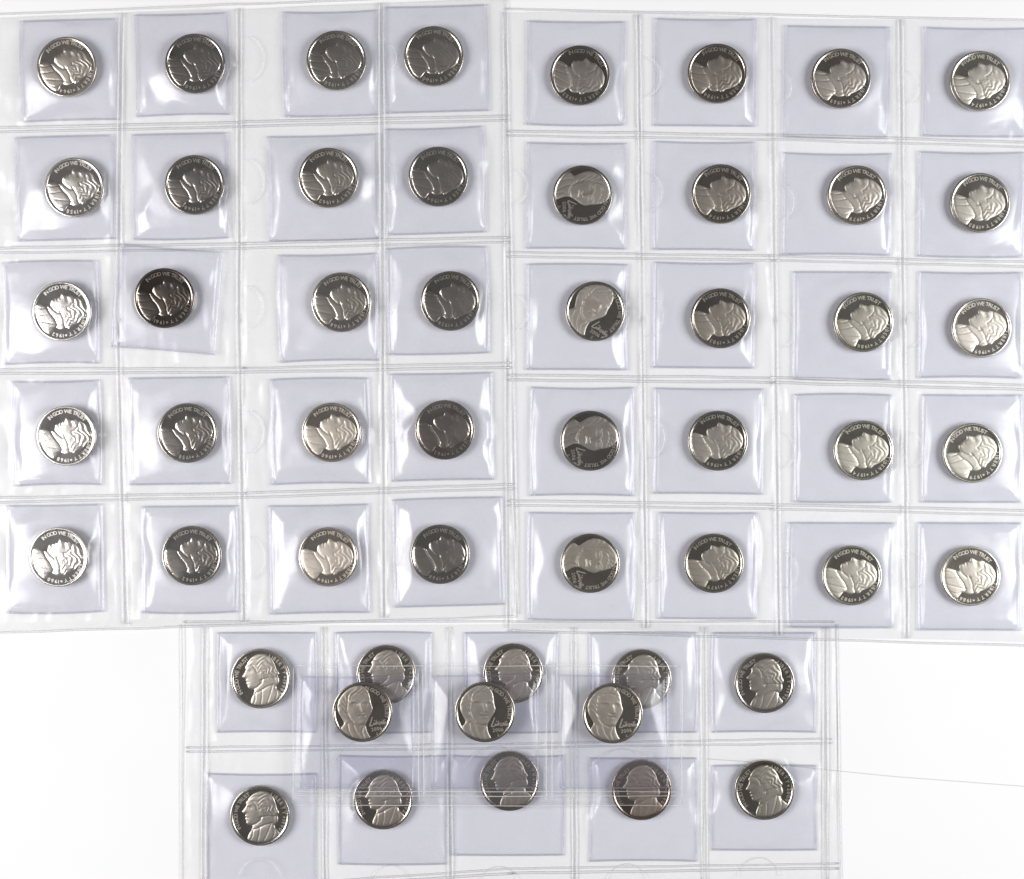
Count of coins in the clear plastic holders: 53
